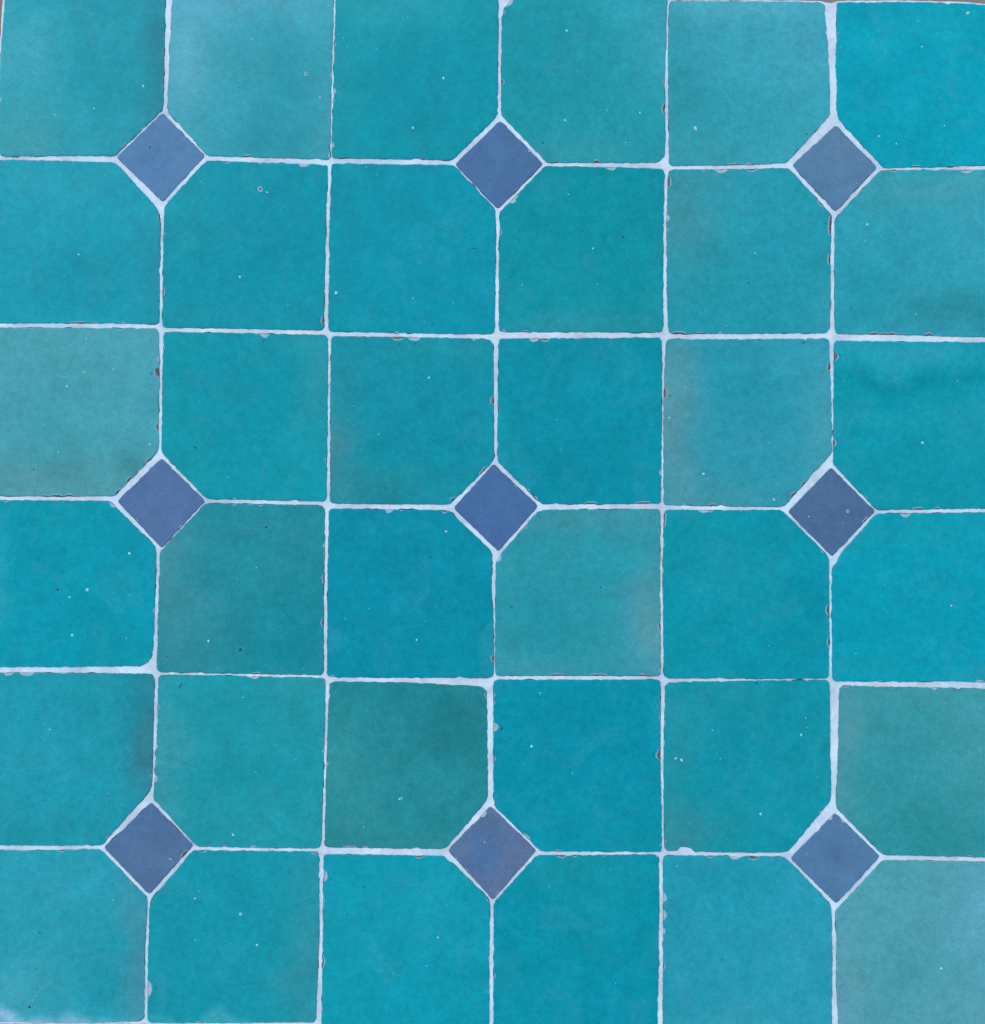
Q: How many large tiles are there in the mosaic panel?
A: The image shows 36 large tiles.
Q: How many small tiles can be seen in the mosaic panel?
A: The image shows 9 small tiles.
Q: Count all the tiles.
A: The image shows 45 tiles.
